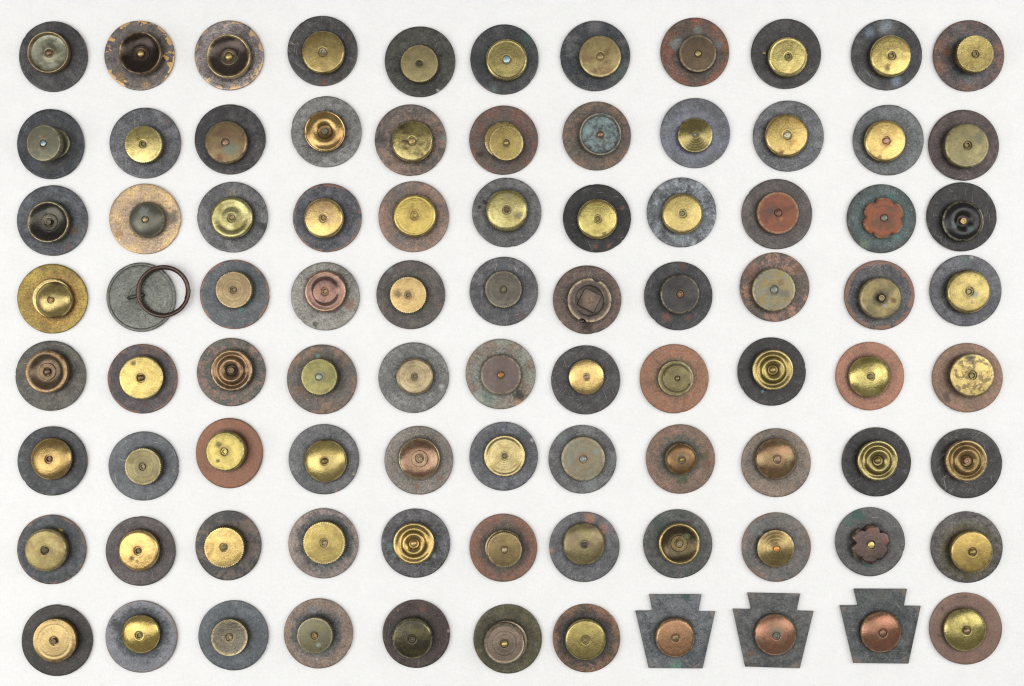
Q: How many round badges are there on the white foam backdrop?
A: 85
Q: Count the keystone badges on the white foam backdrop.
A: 3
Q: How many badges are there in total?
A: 88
